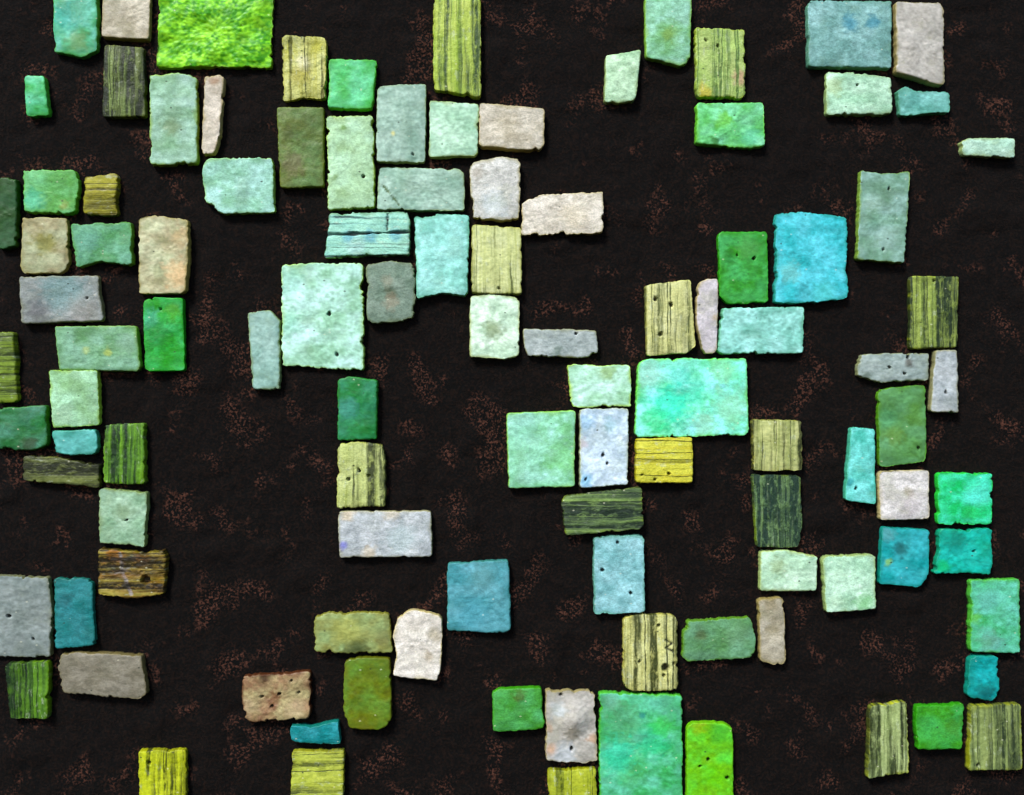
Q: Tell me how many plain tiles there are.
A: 82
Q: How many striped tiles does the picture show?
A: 25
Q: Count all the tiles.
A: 107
